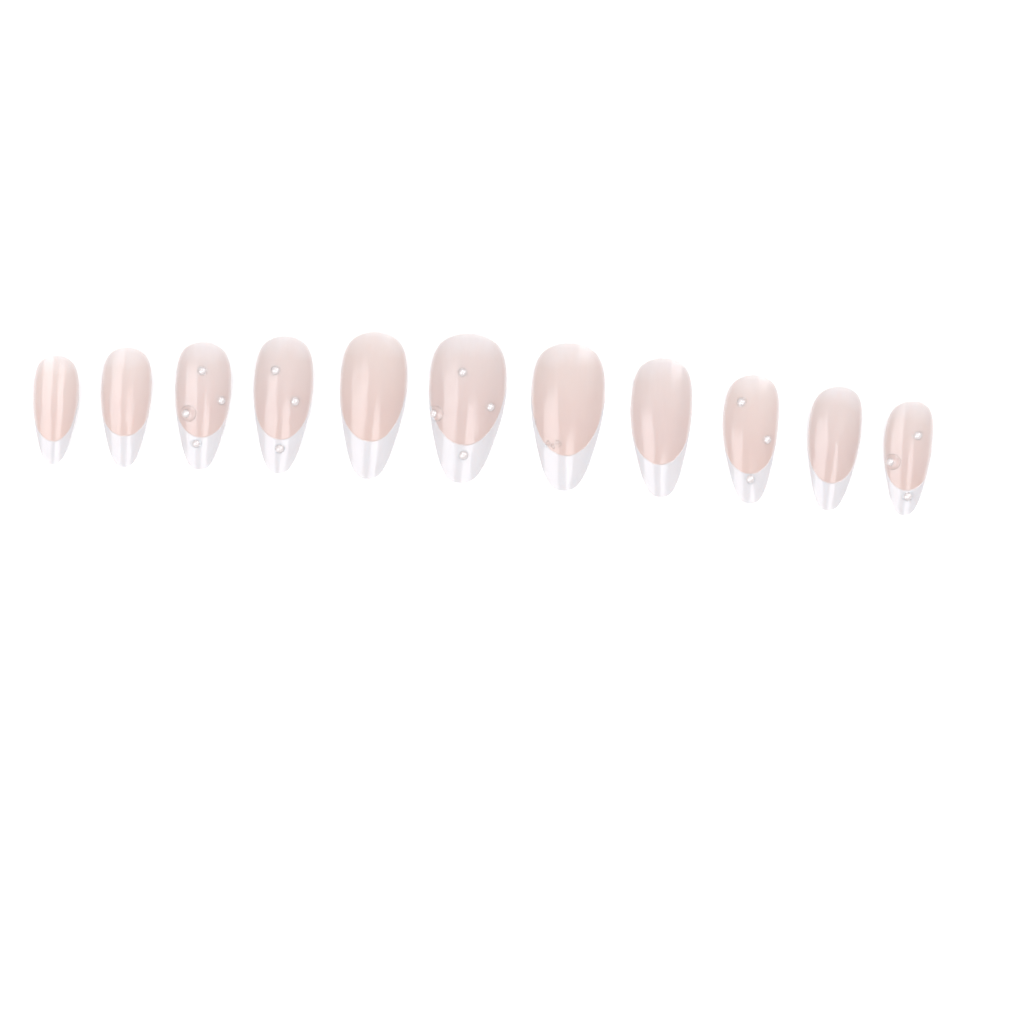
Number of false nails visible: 11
